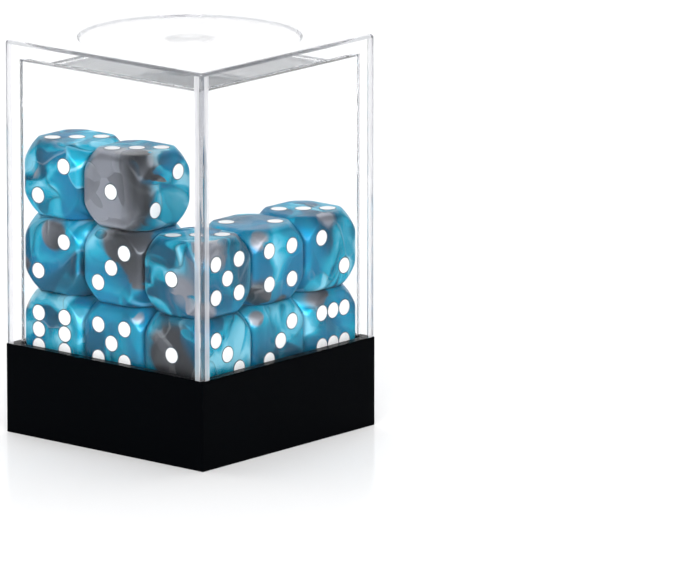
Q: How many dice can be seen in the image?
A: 12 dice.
